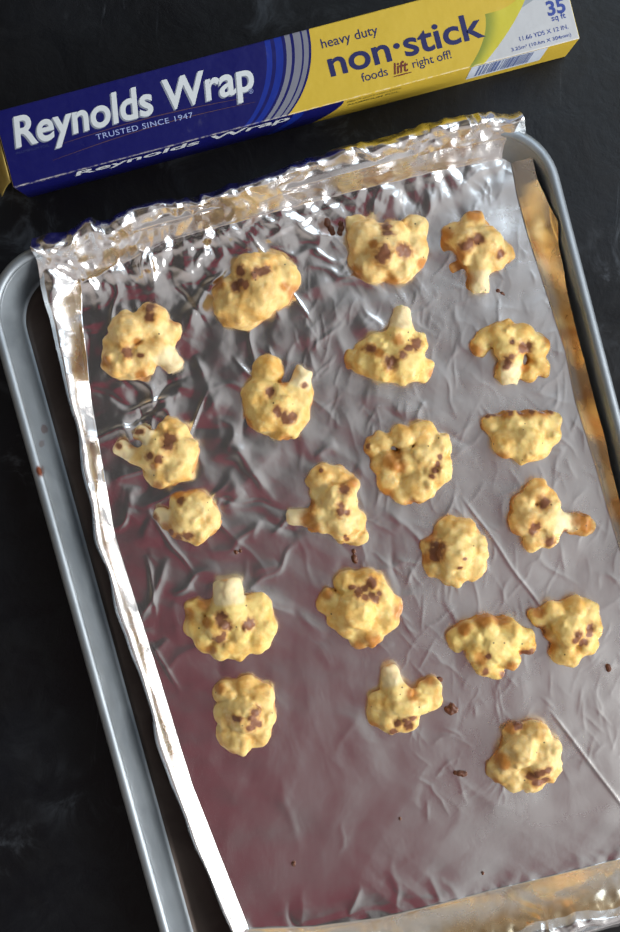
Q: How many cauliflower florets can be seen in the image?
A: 21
